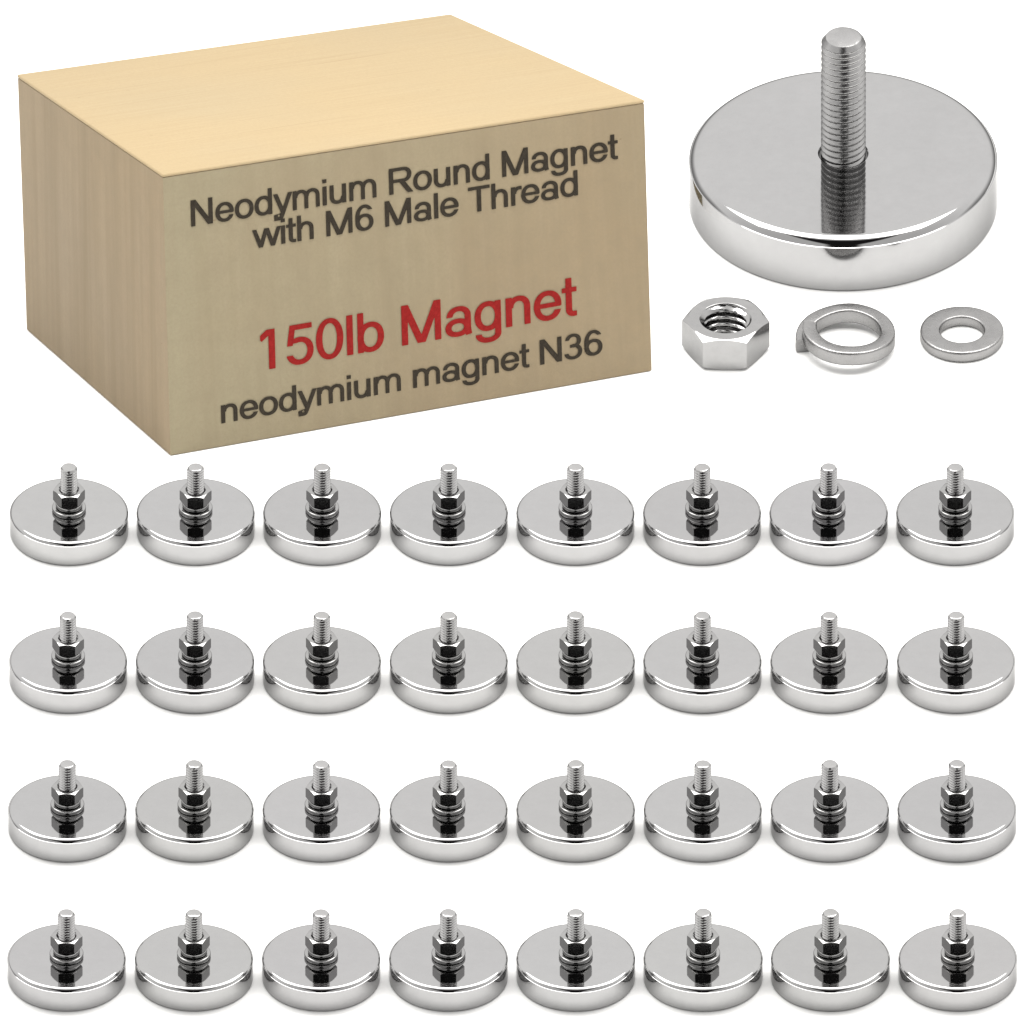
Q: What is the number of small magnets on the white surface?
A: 32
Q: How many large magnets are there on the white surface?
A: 1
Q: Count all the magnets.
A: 33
